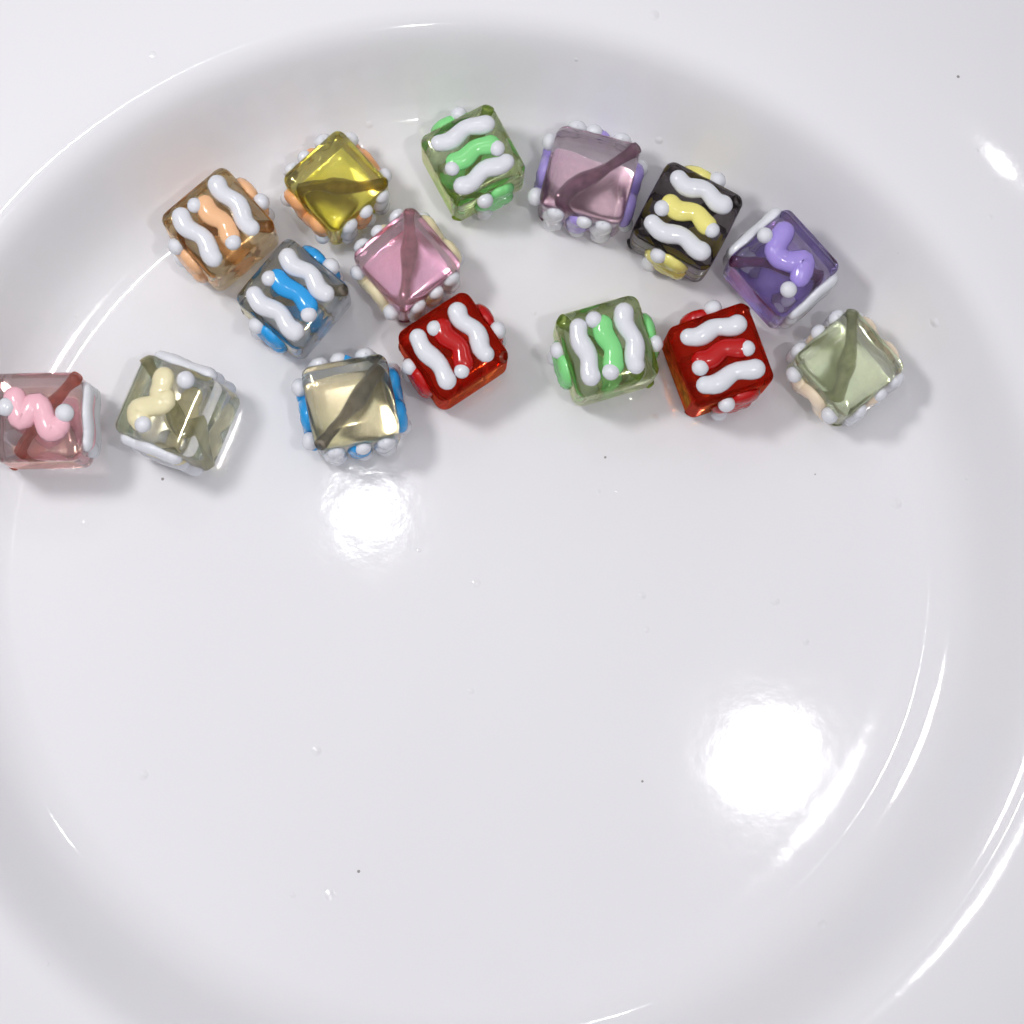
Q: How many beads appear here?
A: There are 15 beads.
